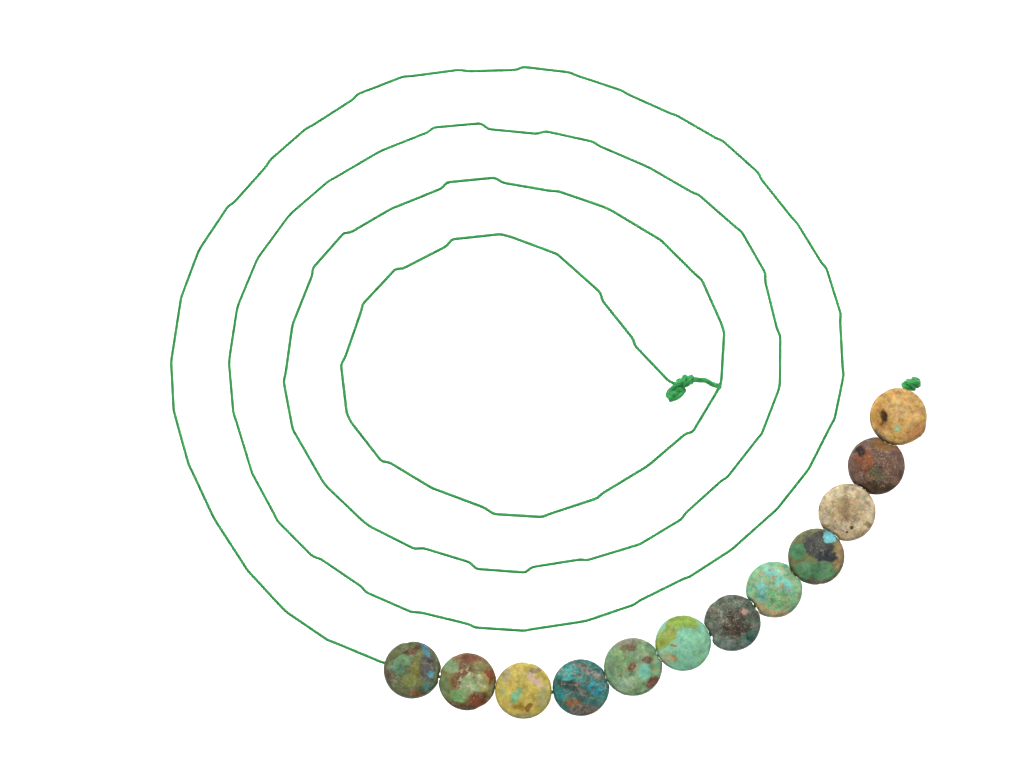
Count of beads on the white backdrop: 12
